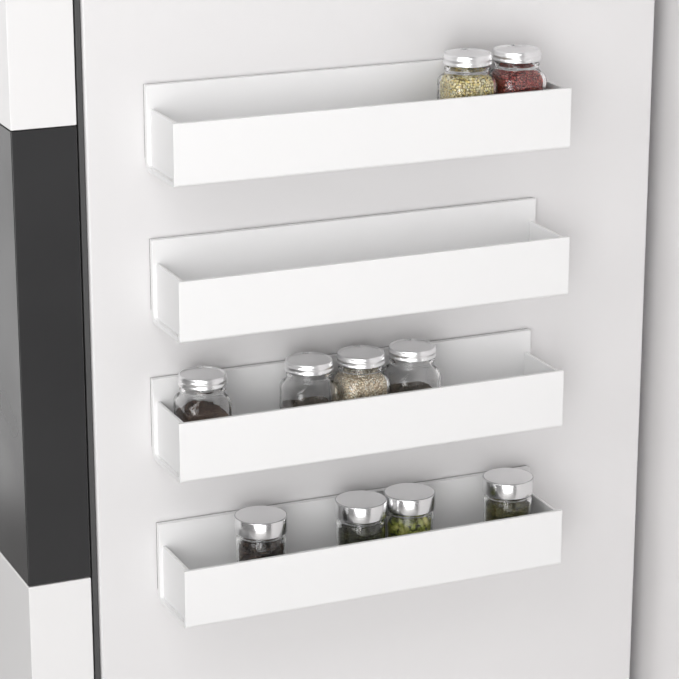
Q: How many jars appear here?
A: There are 10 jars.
